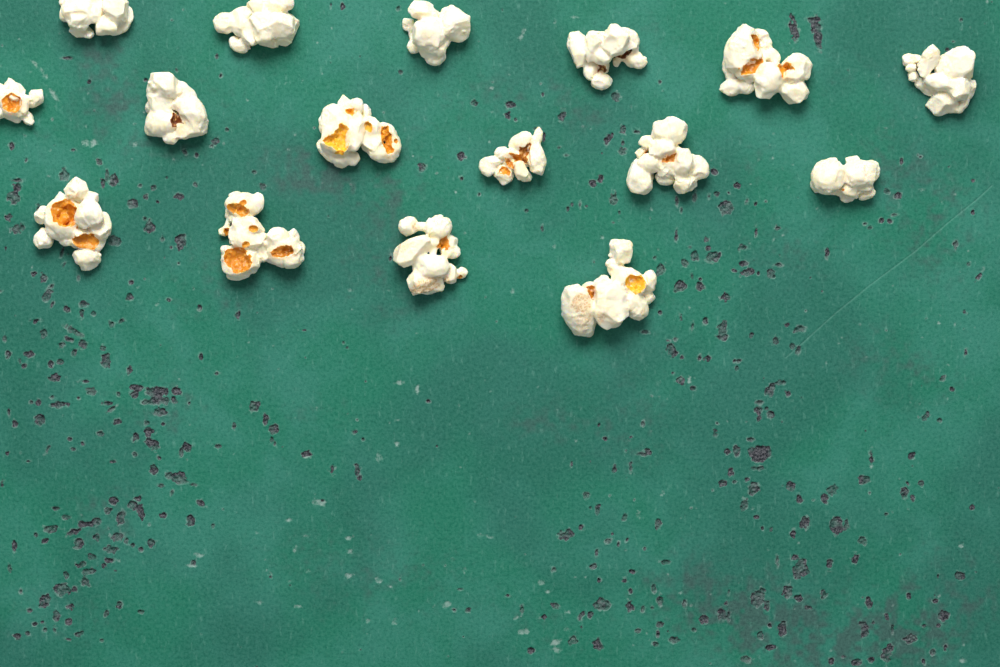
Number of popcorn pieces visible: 16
